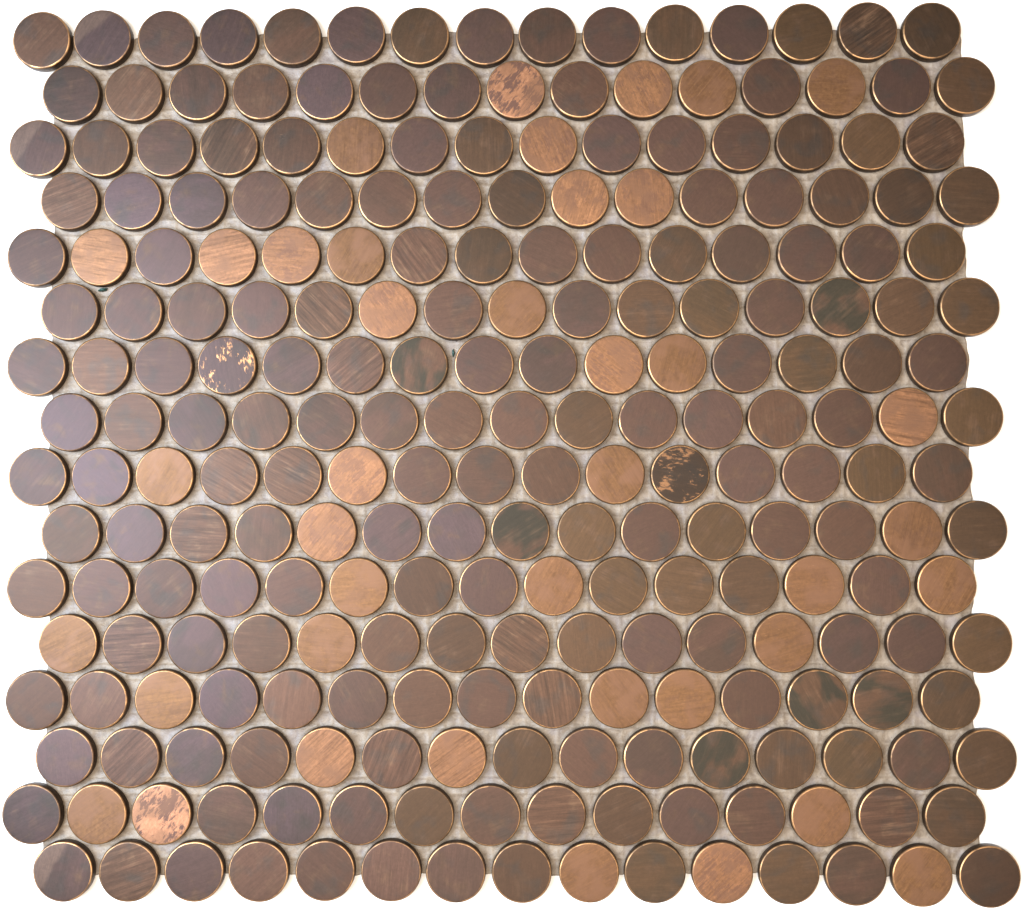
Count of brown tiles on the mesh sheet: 200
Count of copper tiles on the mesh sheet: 40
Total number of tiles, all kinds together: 240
